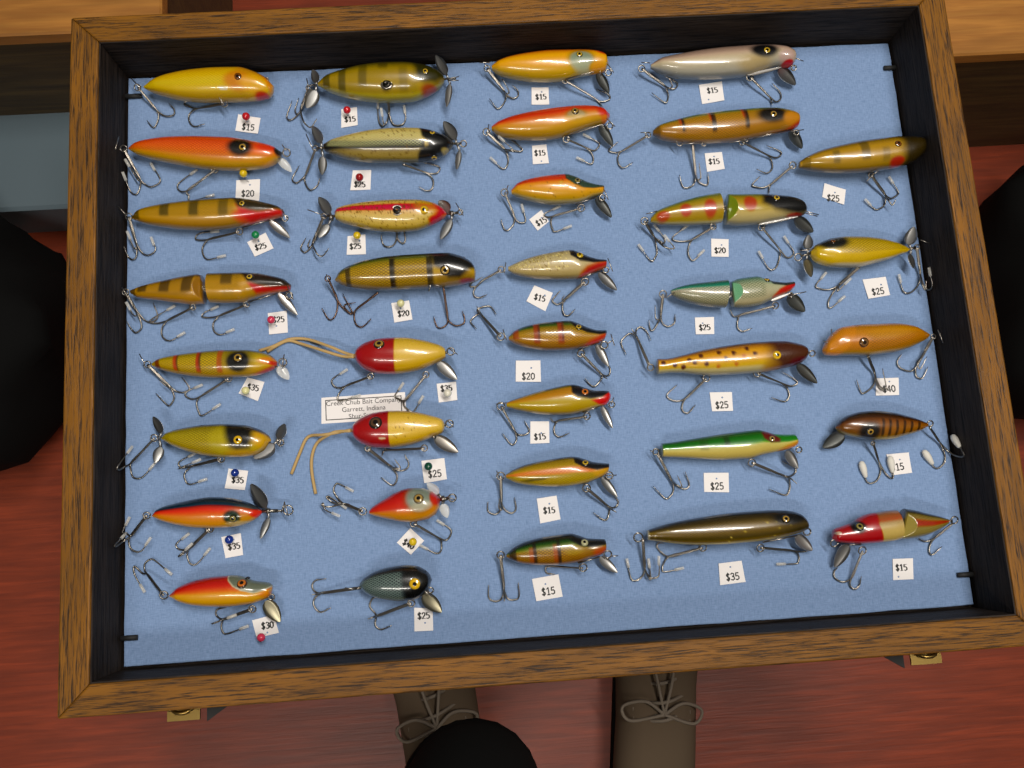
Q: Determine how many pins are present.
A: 15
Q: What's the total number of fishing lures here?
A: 36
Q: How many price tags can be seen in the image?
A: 36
